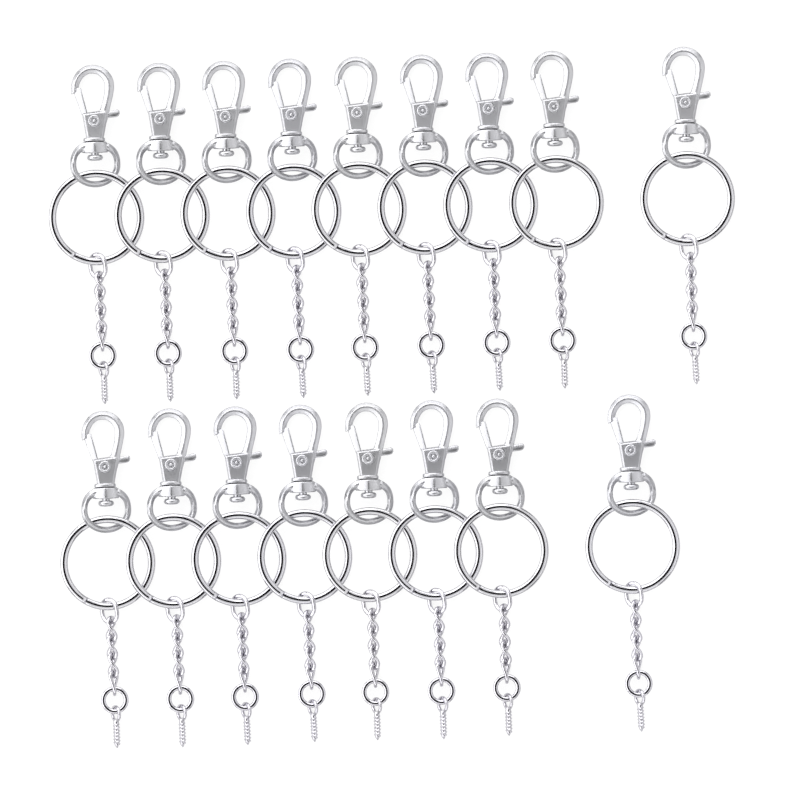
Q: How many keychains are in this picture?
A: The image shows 17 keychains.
